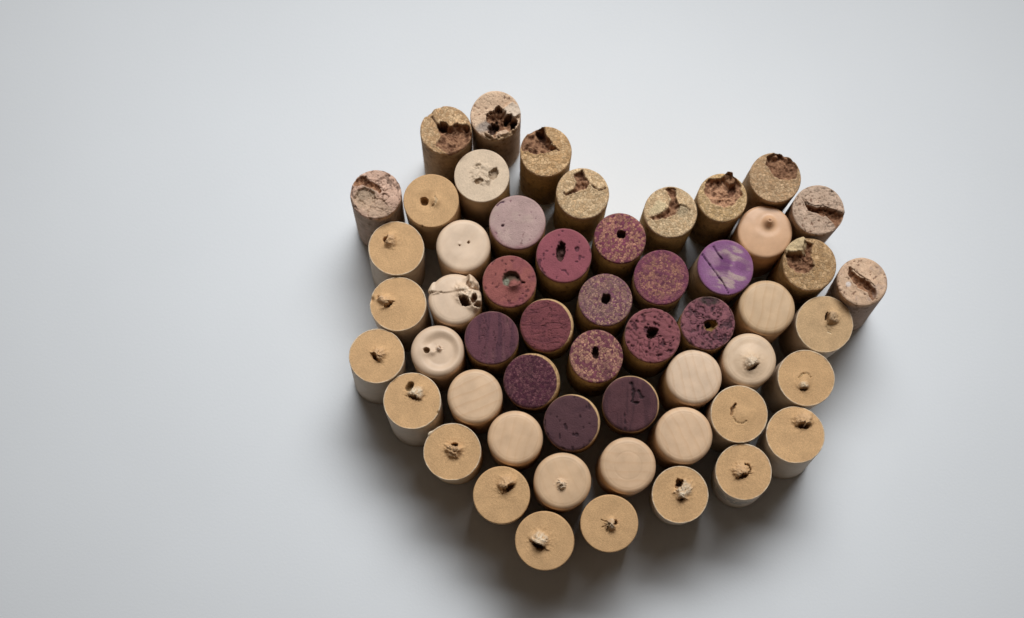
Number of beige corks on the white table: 39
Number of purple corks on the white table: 15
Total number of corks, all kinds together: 54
